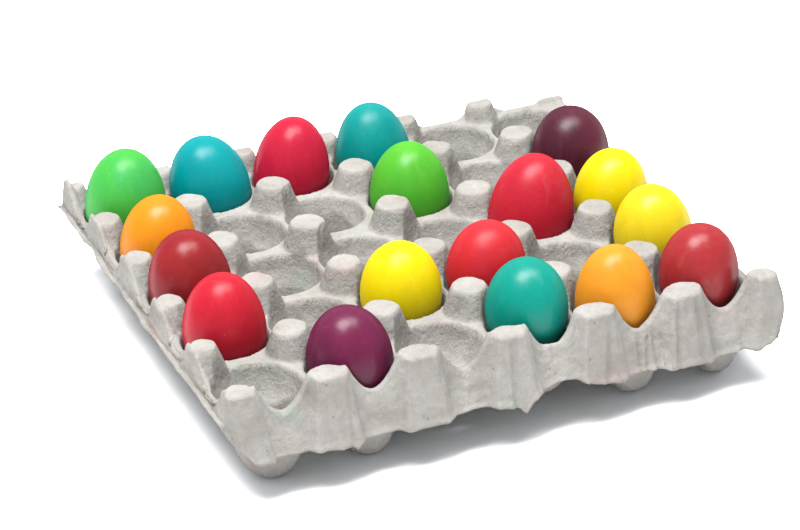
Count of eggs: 18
